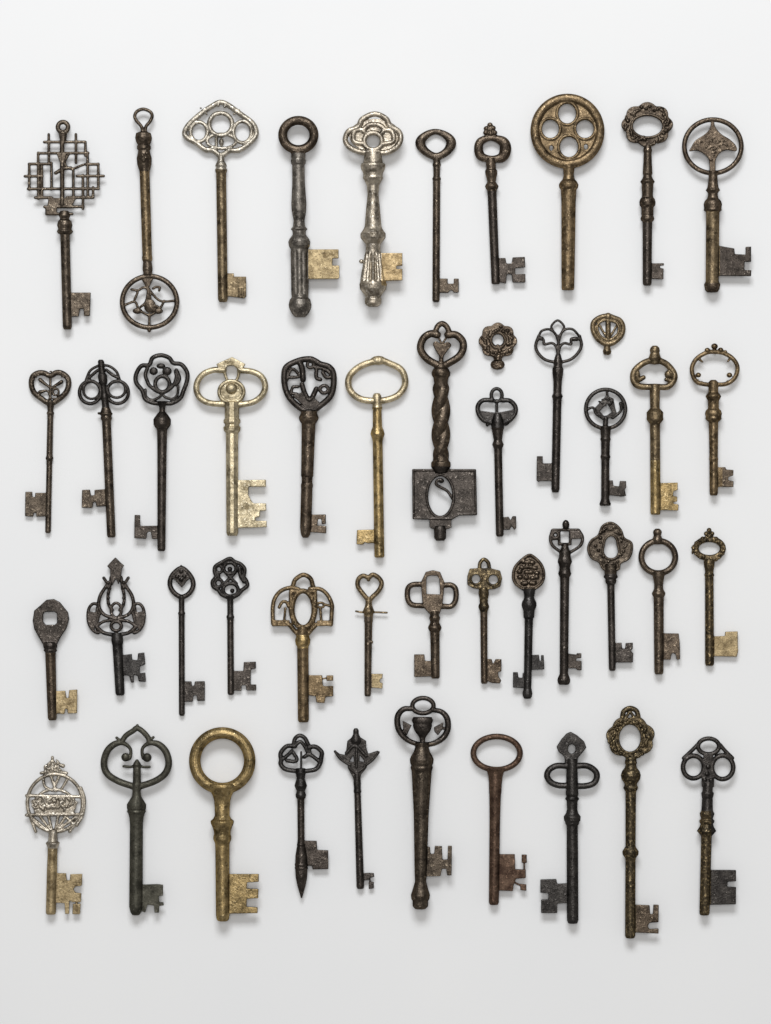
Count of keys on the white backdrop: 45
